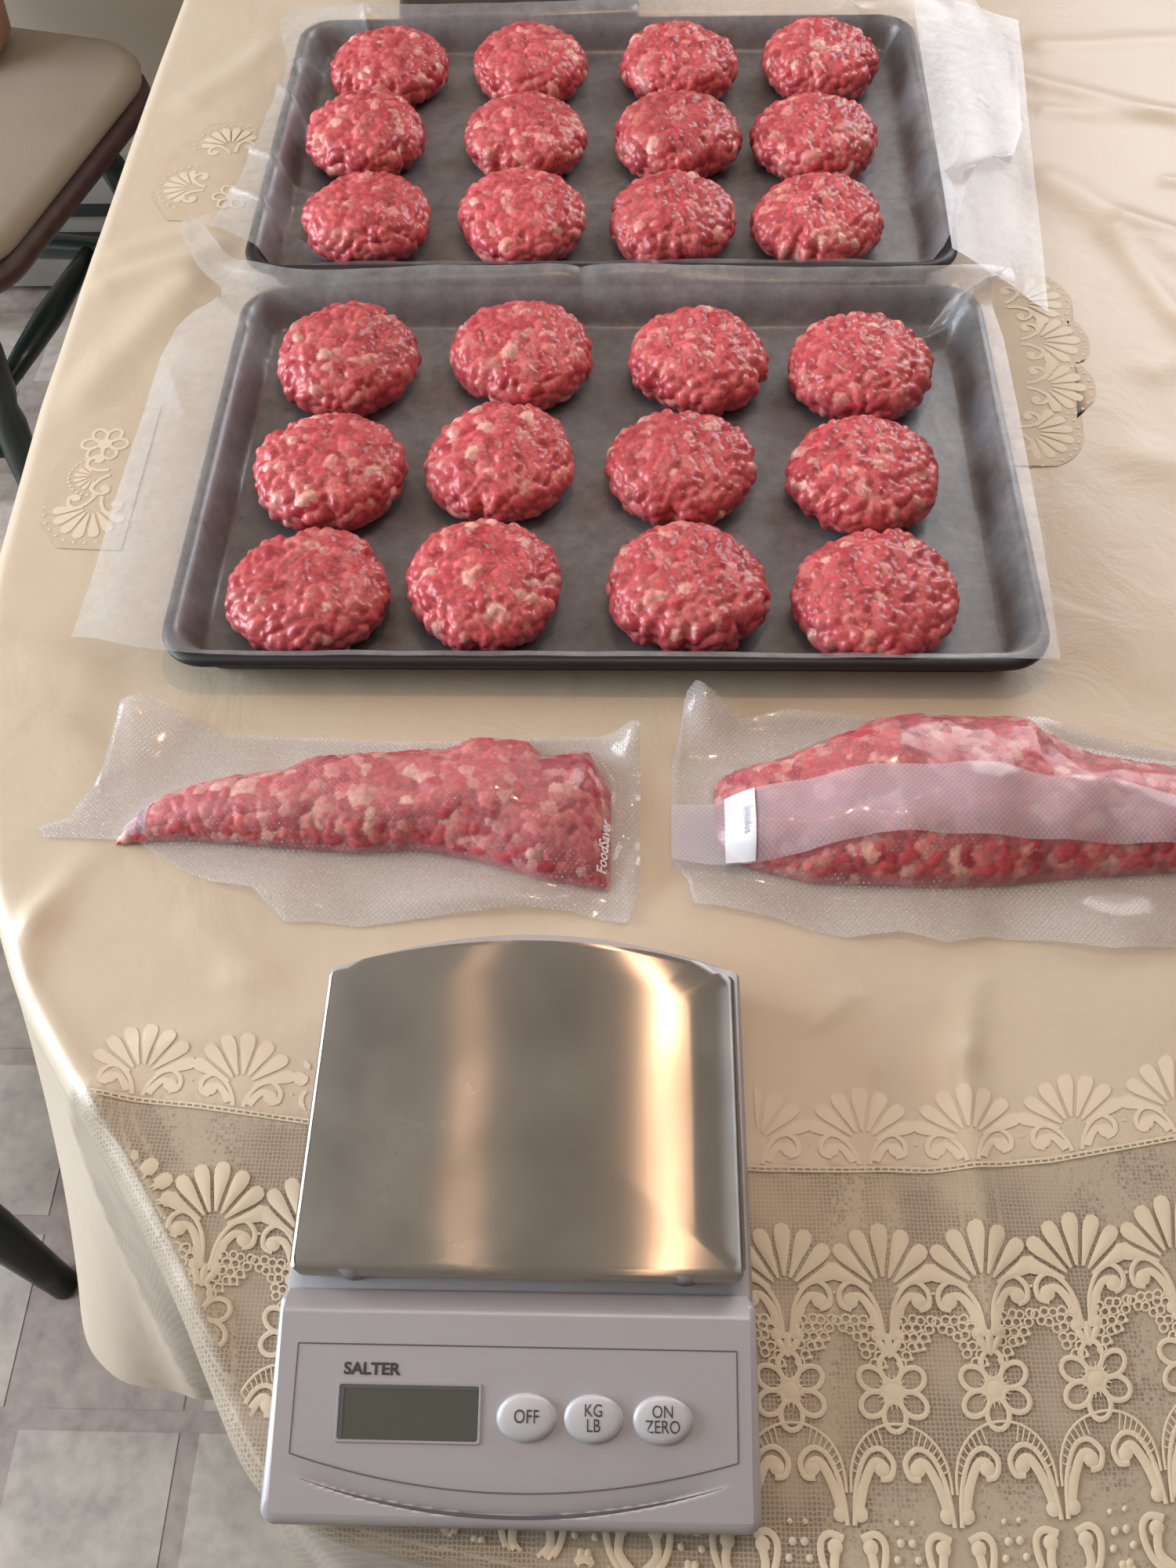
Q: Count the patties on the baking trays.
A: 24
